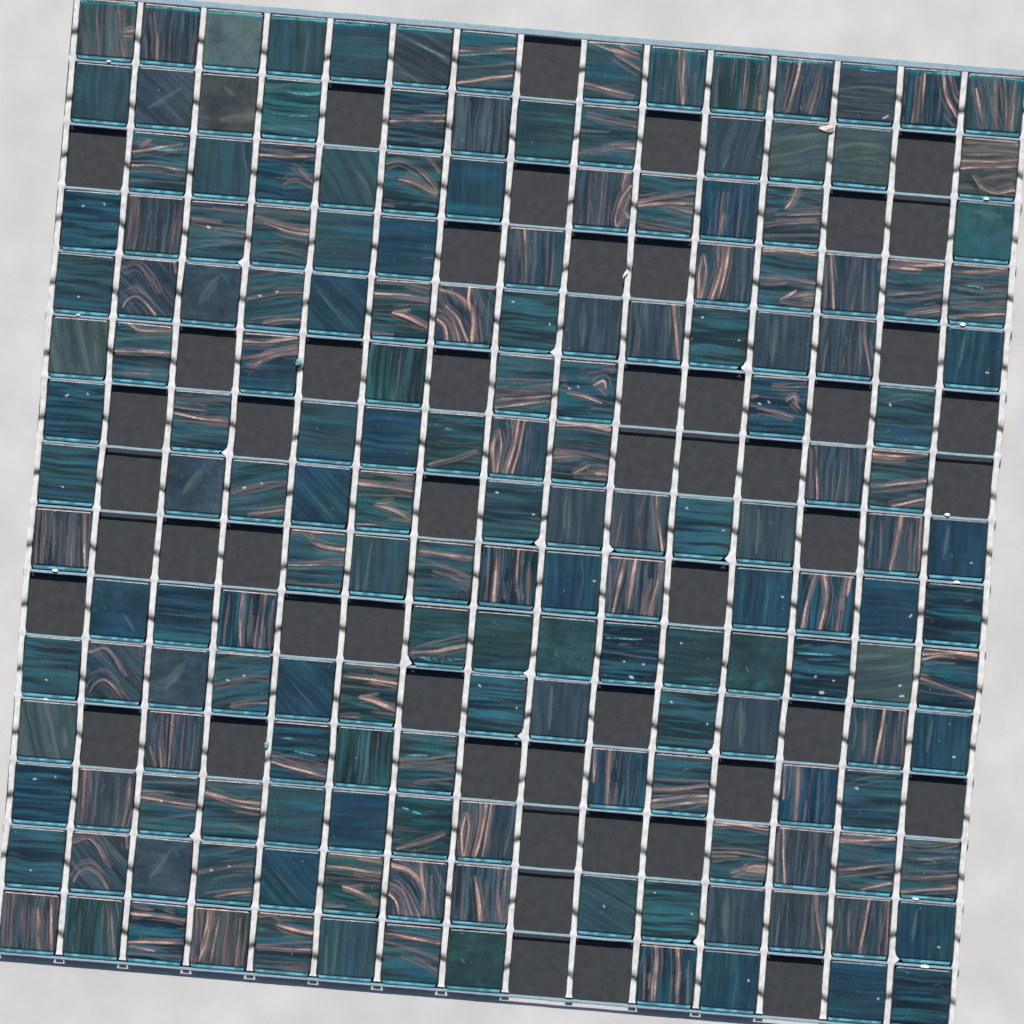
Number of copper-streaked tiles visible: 91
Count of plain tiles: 83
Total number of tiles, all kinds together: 174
